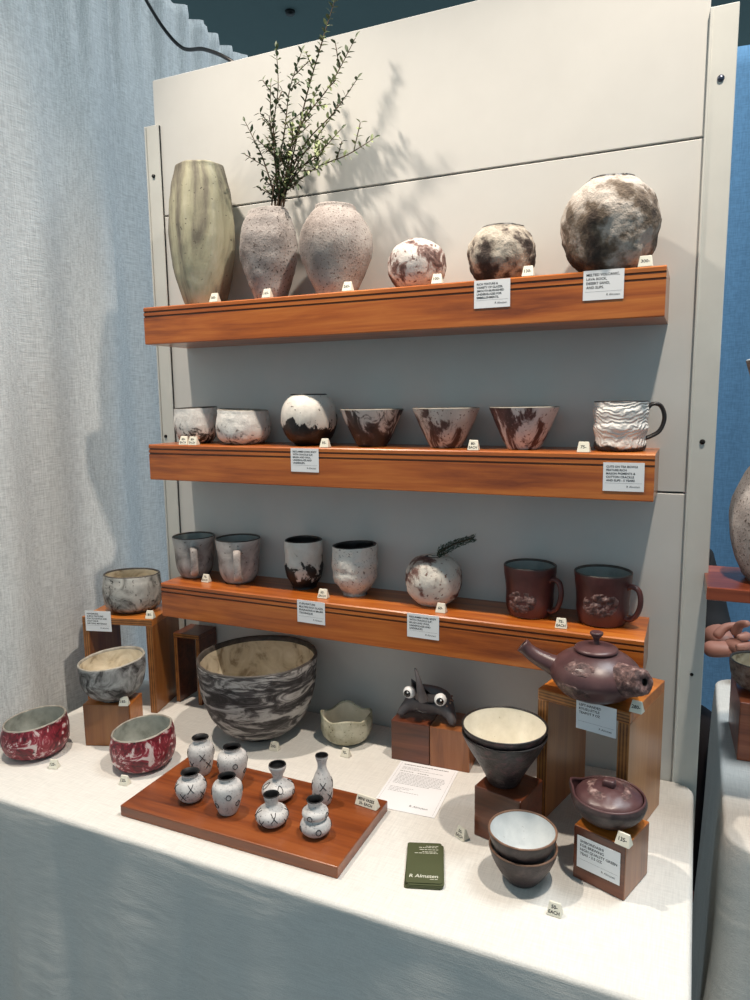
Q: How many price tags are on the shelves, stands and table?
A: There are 26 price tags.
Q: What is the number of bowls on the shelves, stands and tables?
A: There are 16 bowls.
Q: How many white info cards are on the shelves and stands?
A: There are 9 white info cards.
